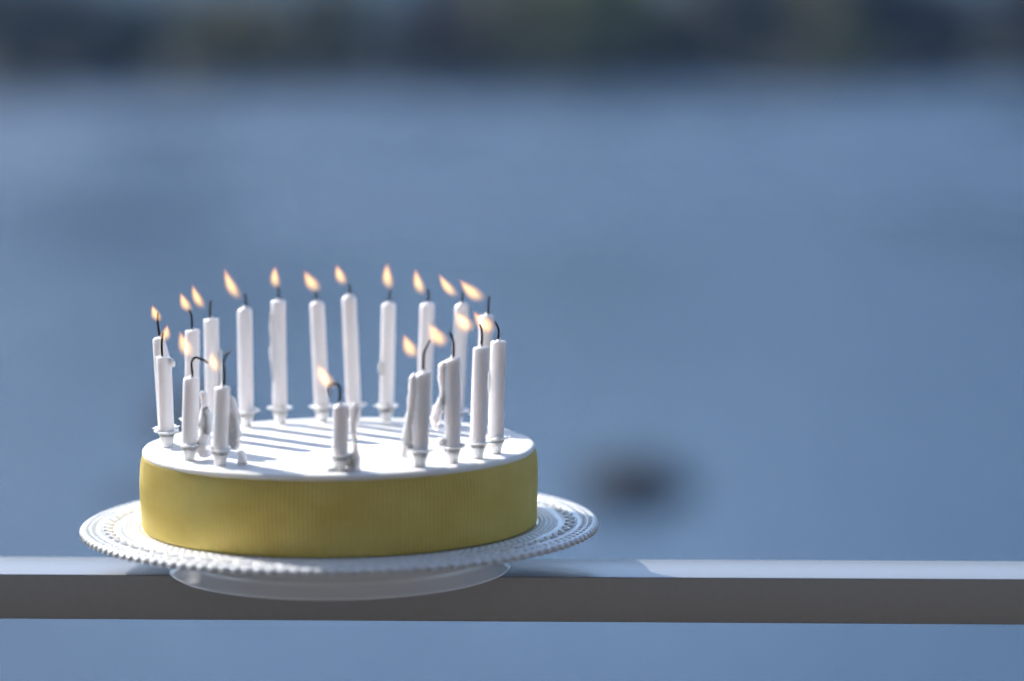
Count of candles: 19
